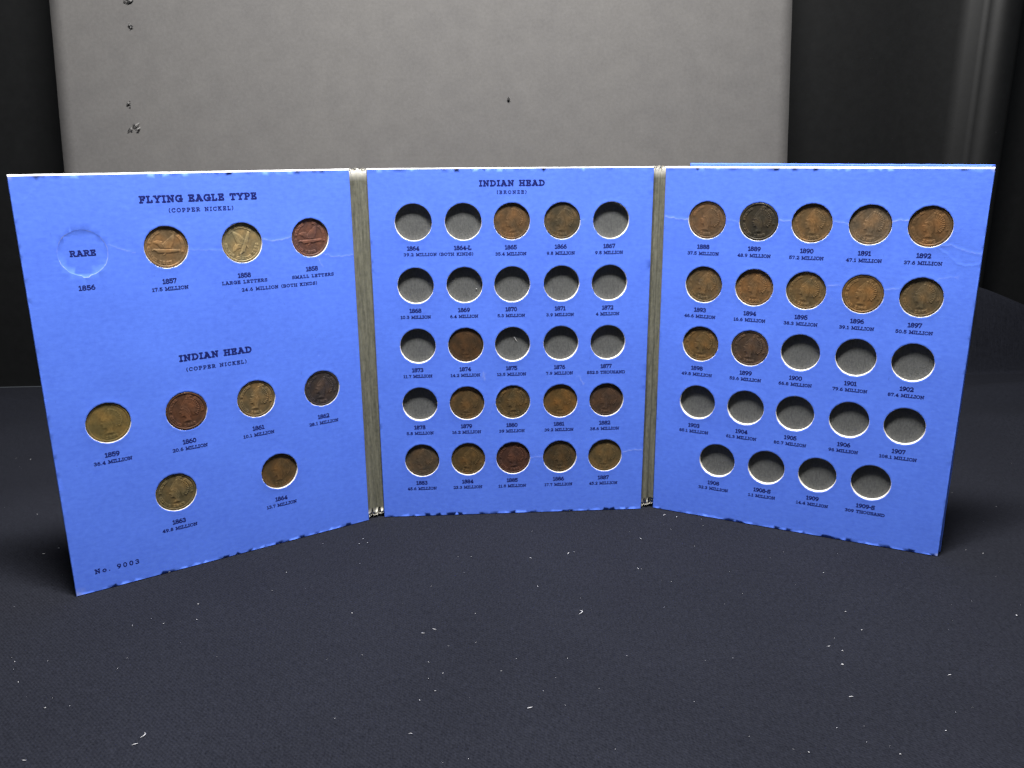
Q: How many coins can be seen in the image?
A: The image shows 33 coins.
